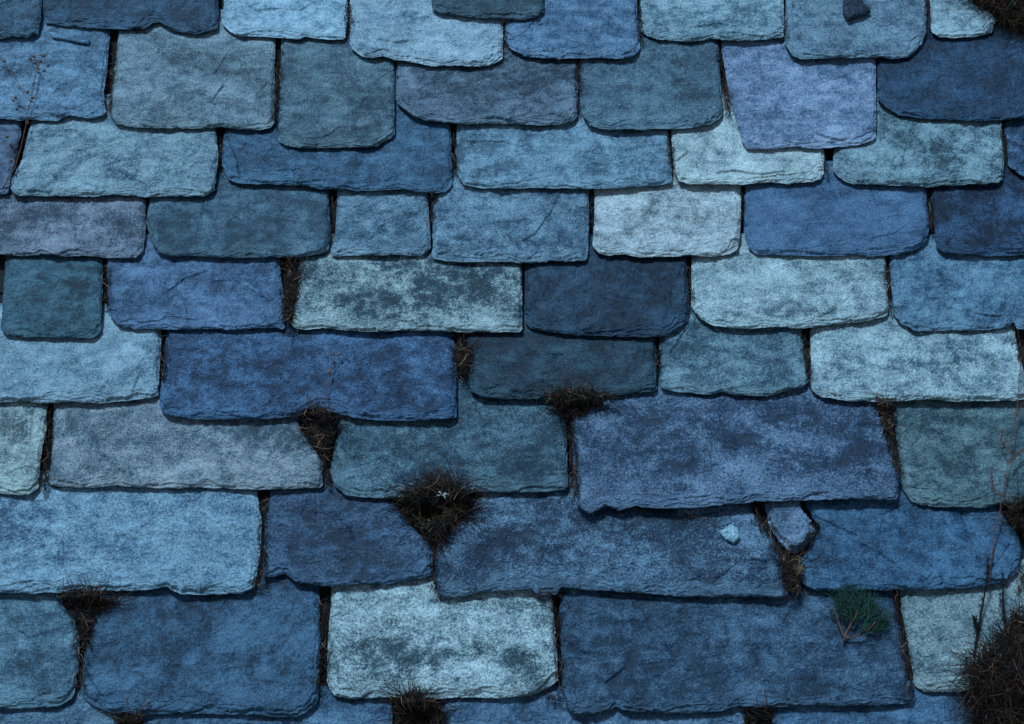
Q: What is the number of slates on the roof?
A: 60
